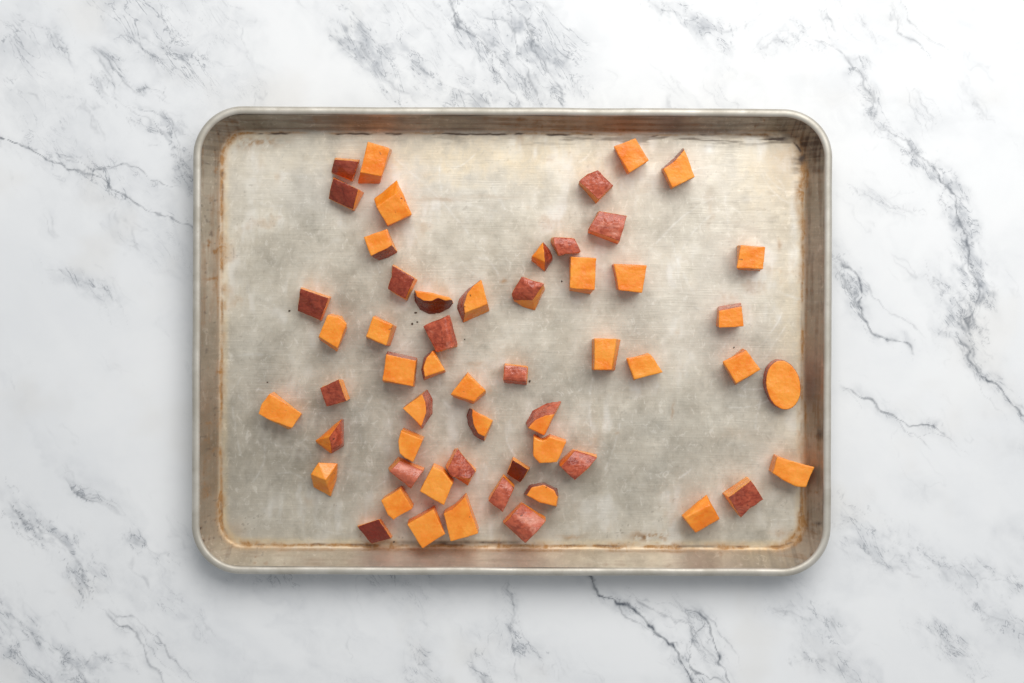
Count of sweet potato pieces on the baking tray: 55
